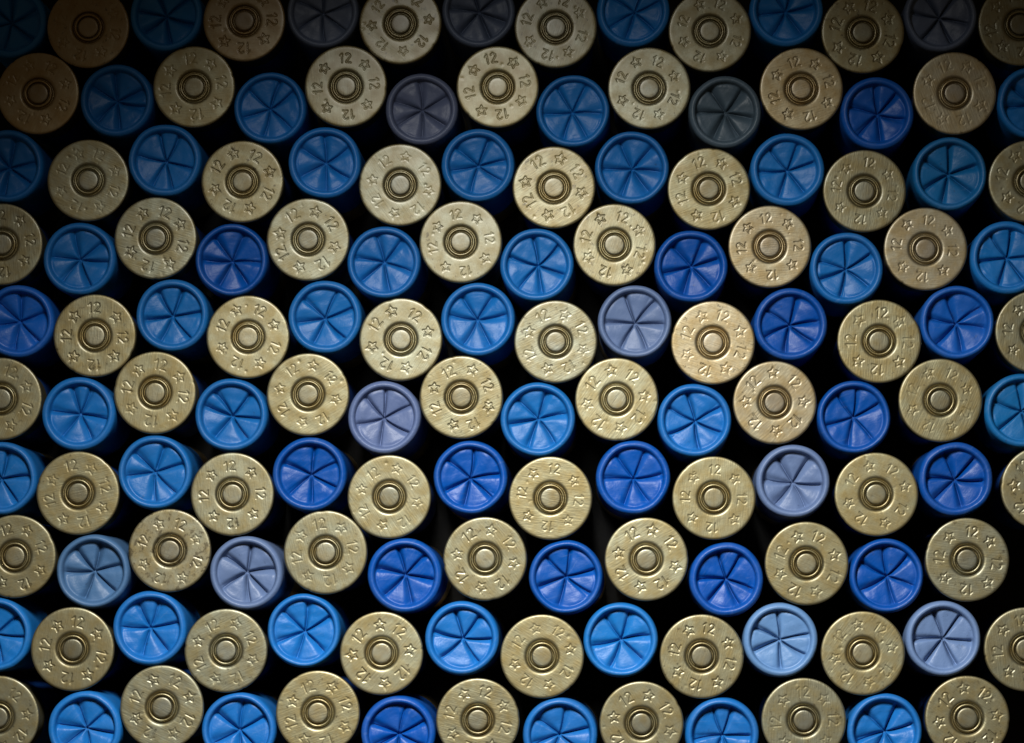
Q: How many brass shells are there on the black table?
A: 70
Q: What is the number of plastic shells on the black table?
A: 68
